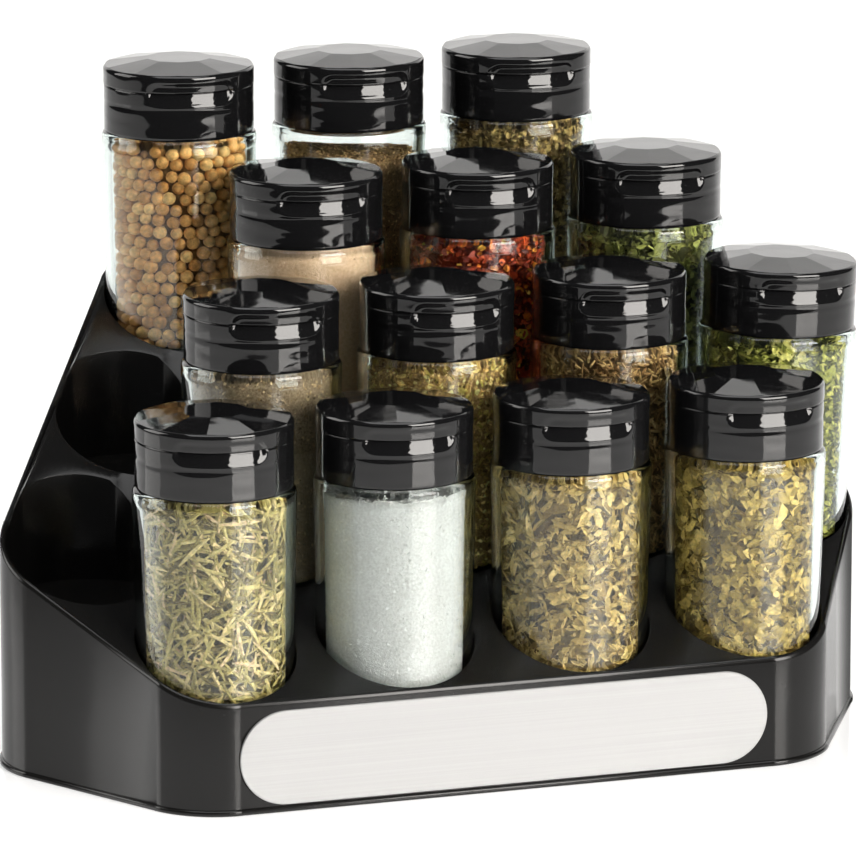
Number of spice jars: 14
